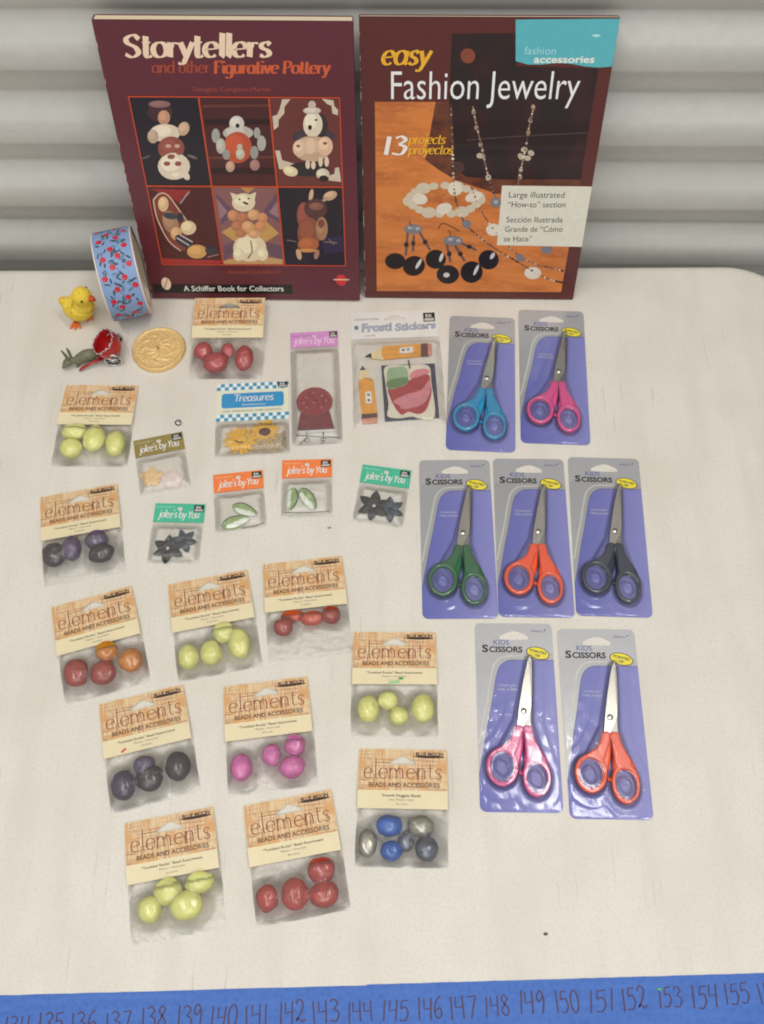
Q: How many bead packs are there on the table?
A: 12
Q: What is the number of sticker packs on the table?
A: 8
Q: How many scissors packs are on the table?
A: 7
